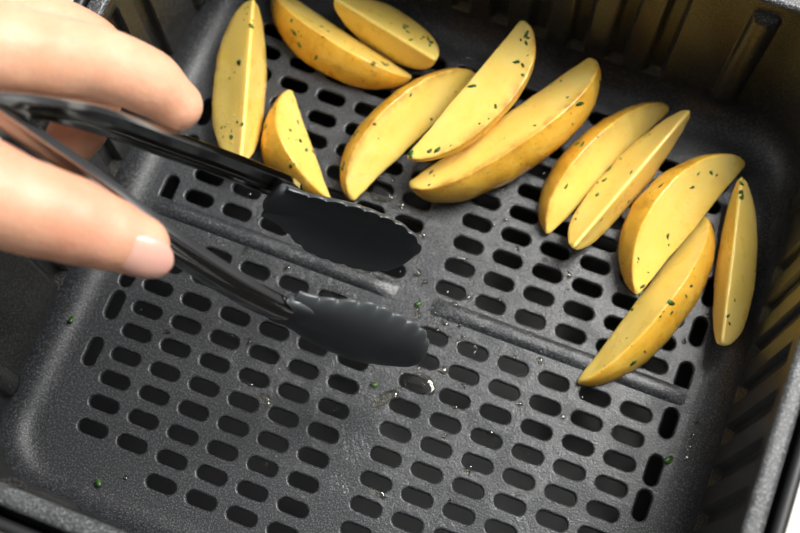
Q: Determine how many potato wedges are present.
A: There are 12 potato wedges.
